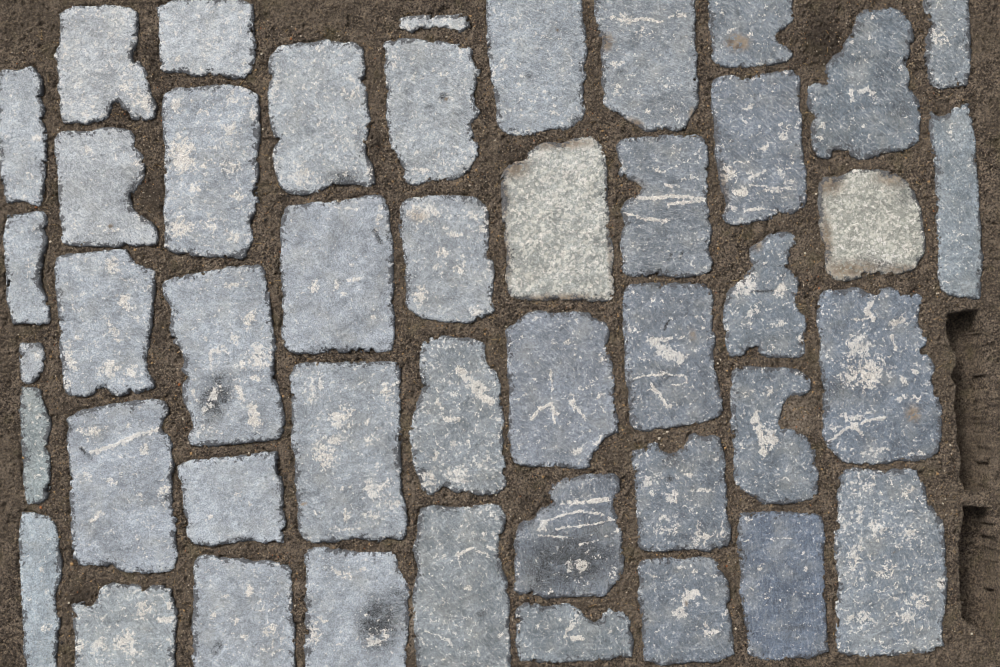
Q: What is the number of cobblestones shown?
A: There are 45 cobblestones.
